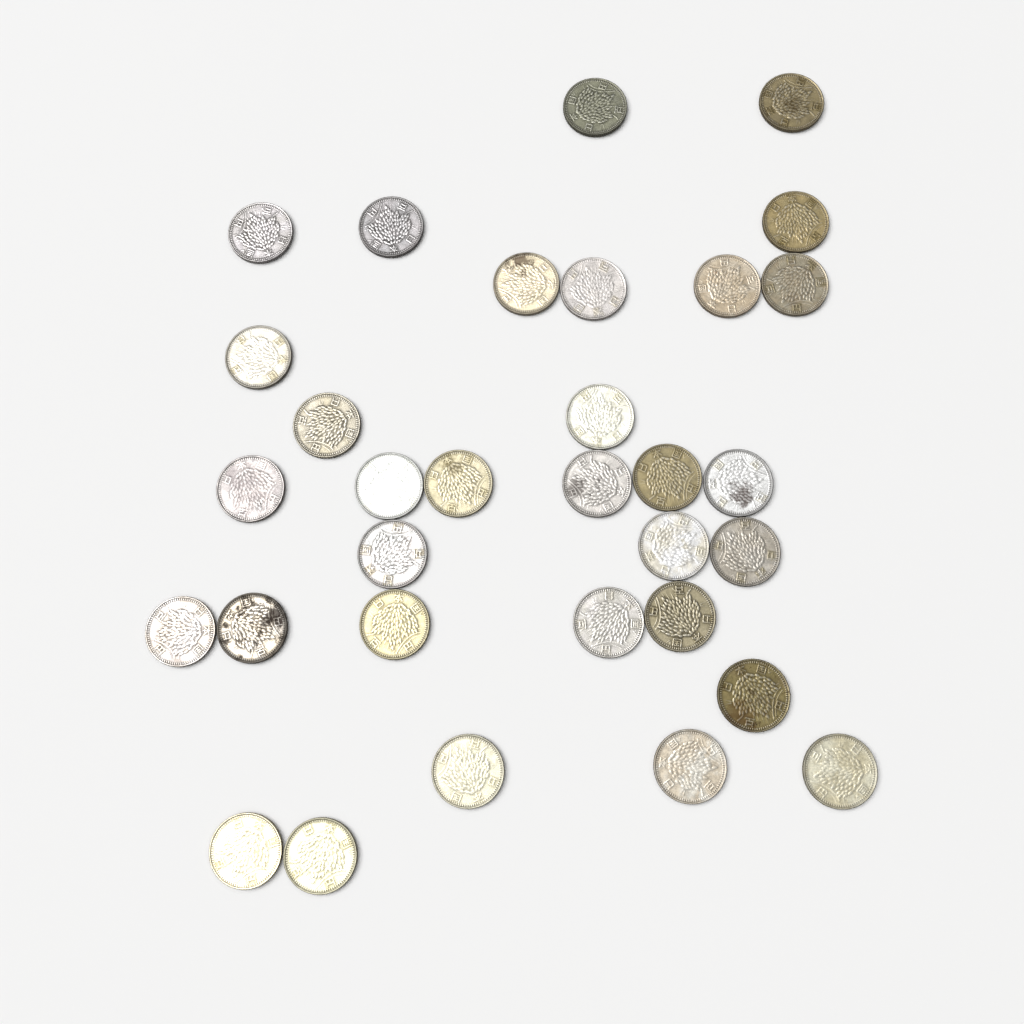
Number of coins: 32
